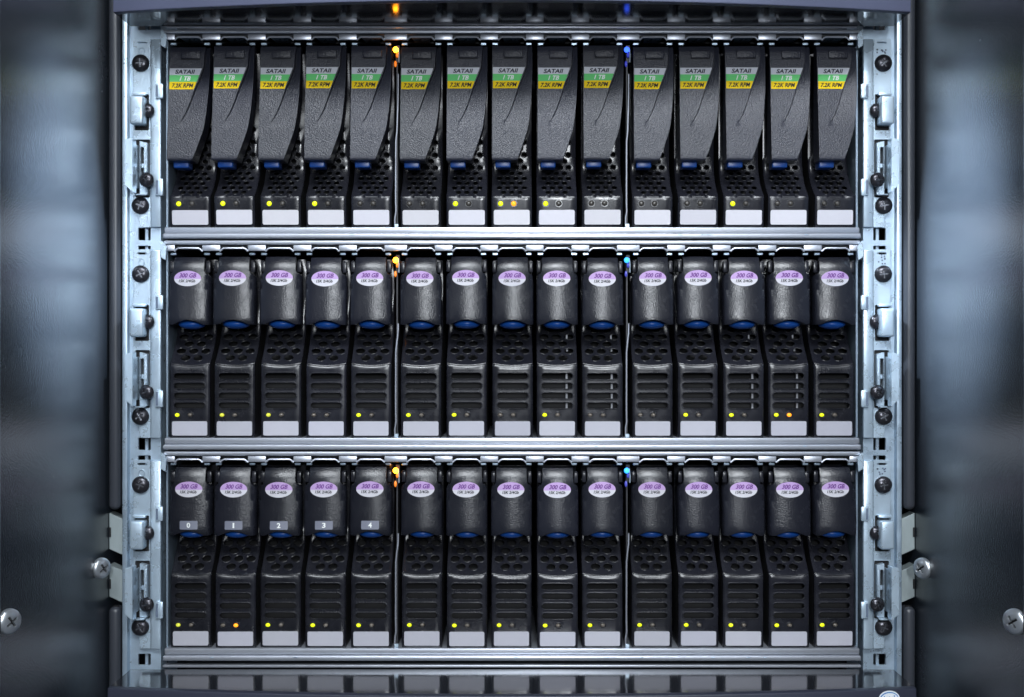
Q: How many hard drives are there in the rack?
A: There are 45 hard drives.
